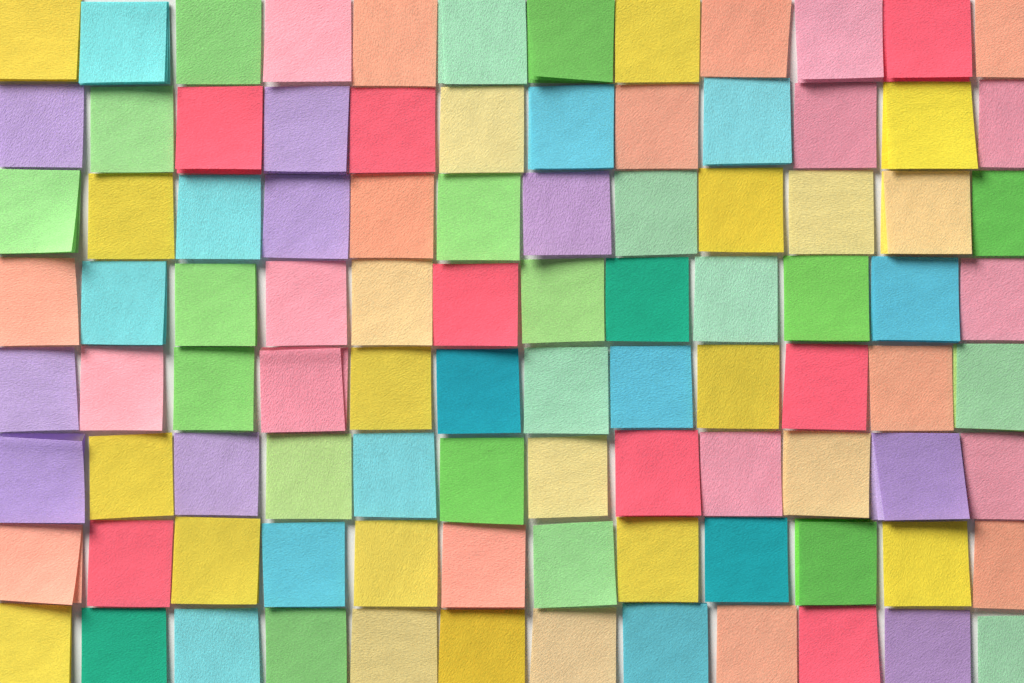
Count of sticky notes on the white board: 96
